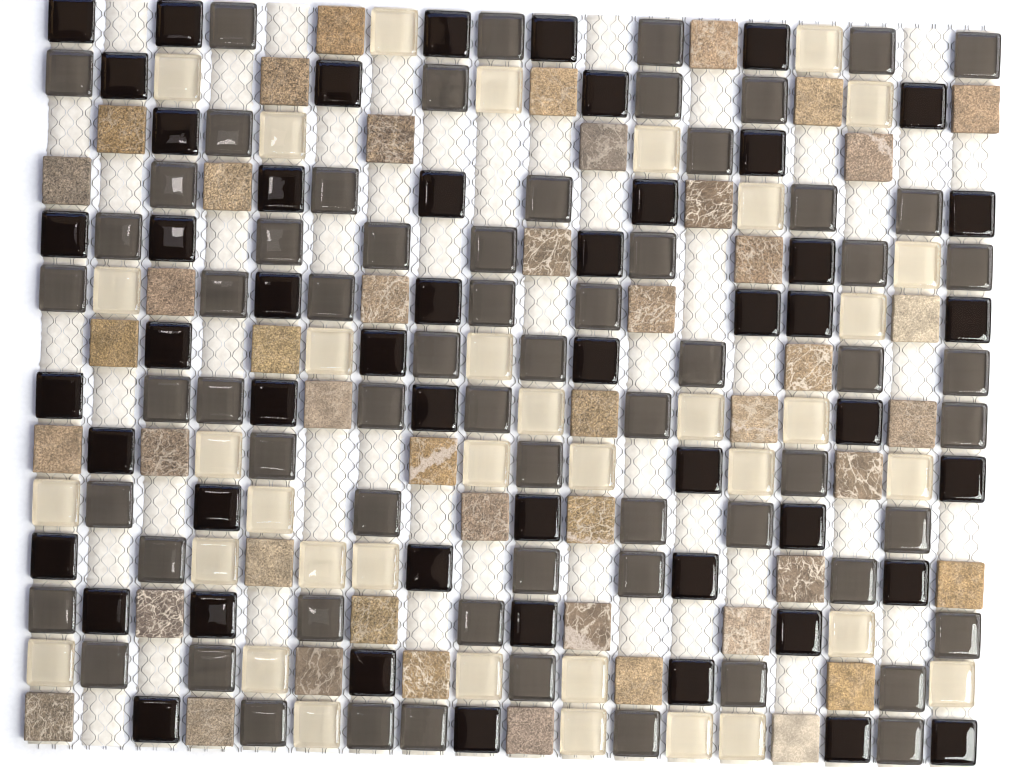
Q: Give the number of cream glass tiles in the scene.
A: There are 36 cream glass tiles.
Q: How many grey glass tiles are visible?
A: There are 65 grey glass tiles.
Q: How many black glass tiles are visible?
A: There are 51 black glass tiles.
